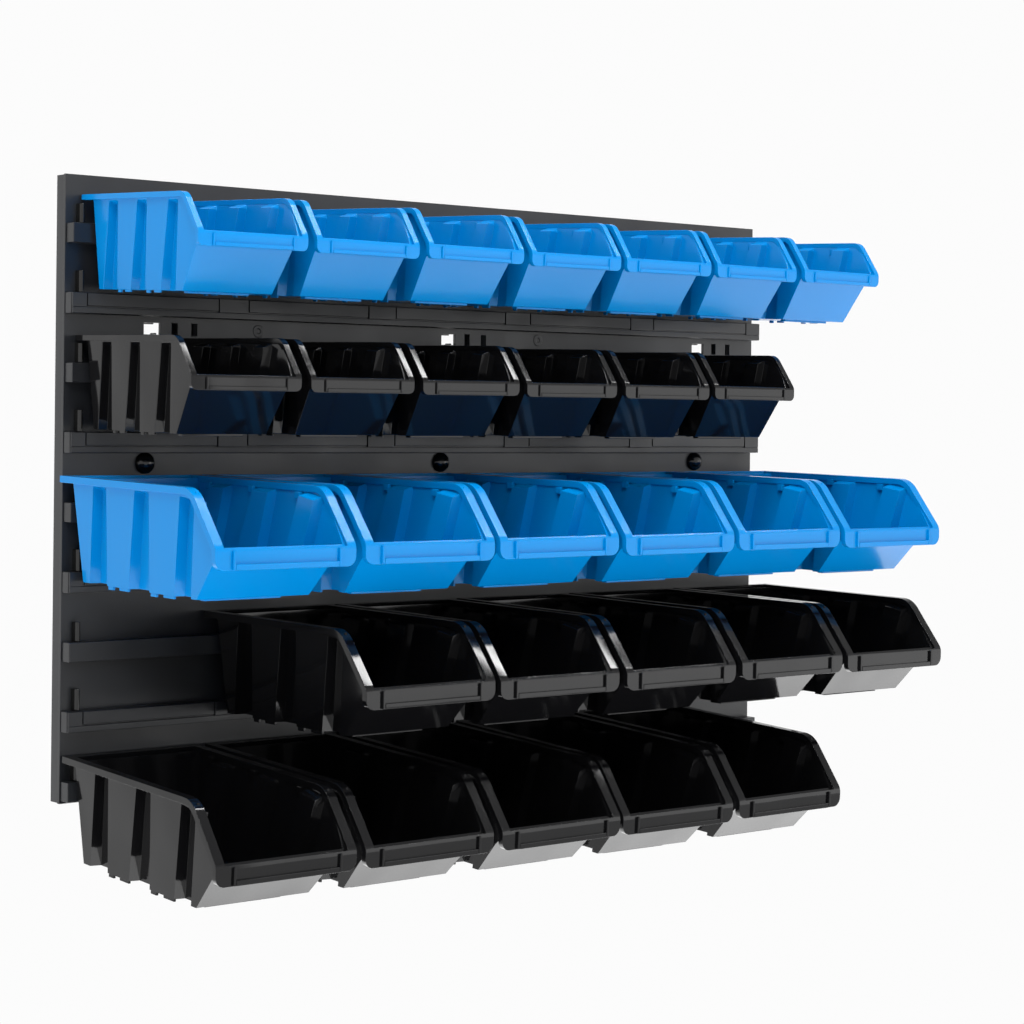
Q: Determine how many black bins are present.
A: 16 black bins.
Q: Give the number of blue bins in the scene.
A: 13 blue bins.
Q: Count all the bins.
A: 29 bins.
